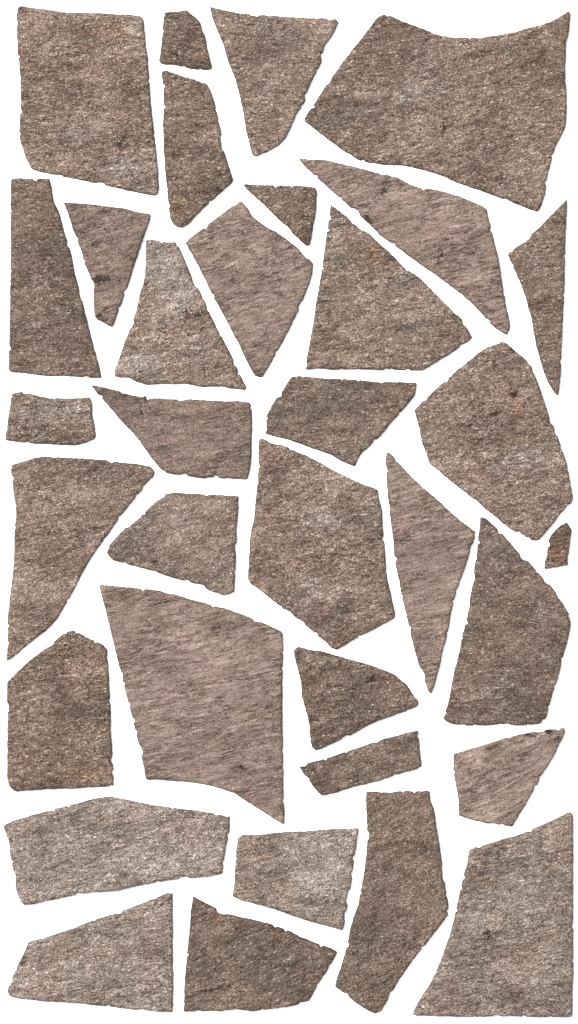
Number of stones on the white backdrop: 34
